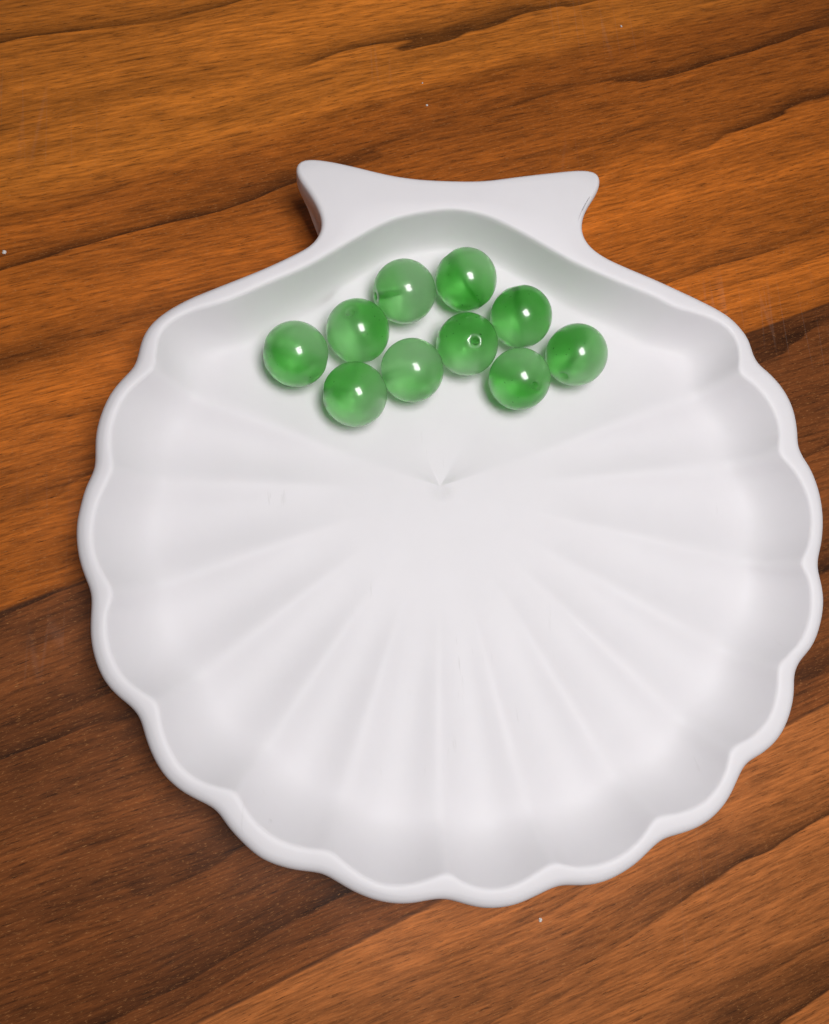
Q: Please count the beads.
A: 10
